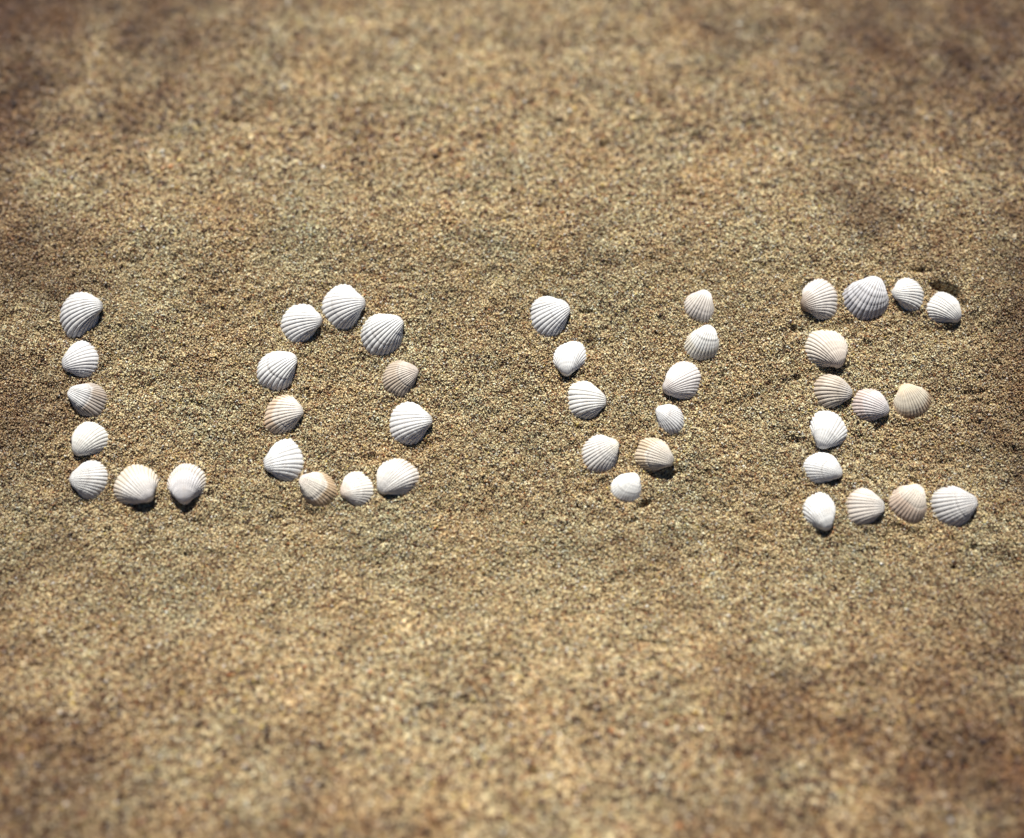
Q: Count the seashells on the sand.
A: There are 42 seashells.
